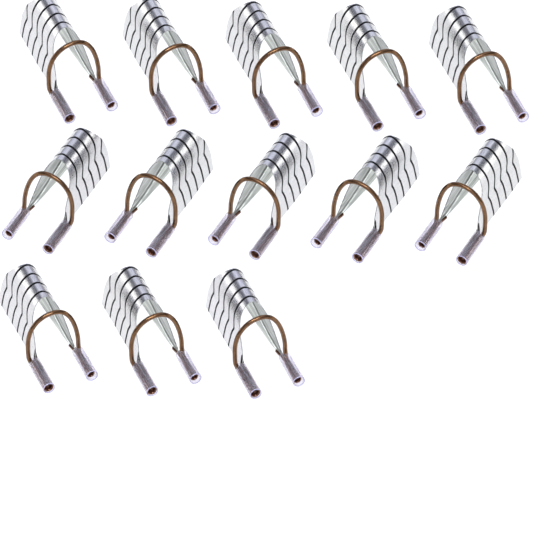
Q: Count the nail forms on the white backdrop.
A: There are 13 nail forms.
